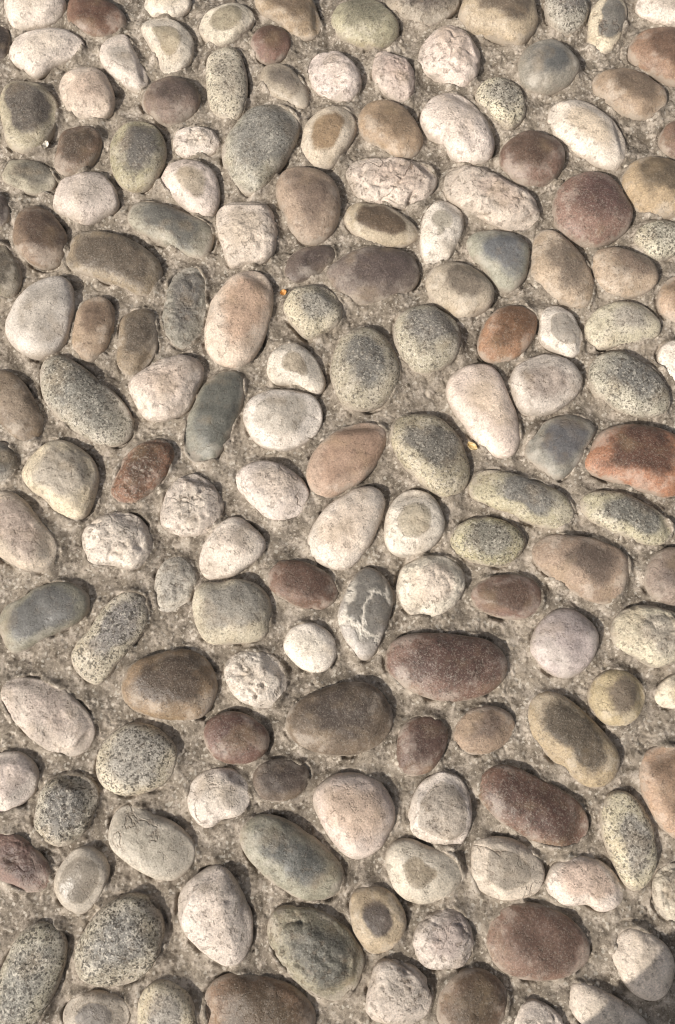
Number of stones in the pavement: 157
